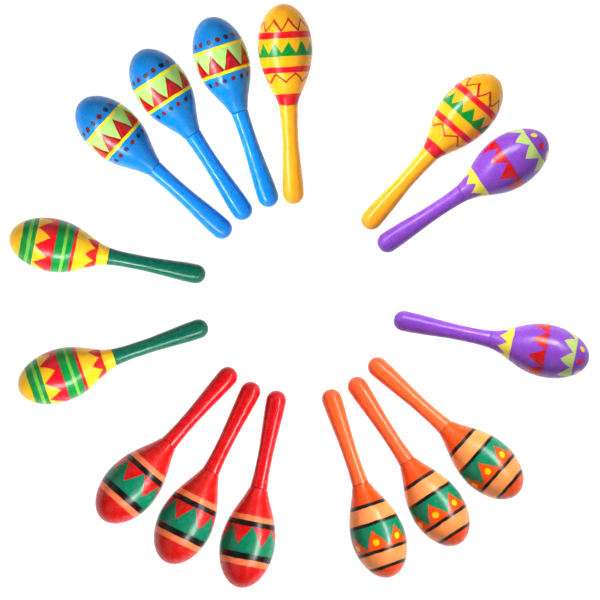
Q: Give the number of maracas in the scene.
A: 15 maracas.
